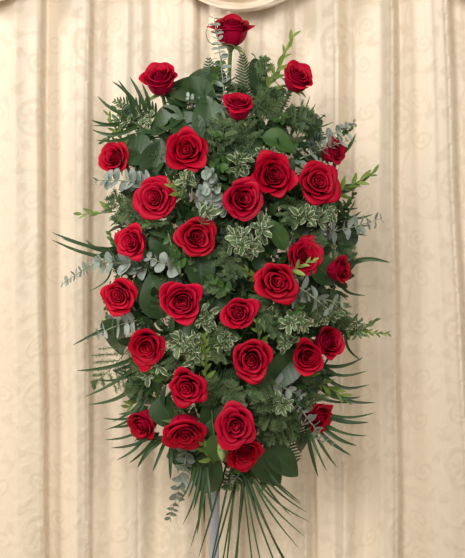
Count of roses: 29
